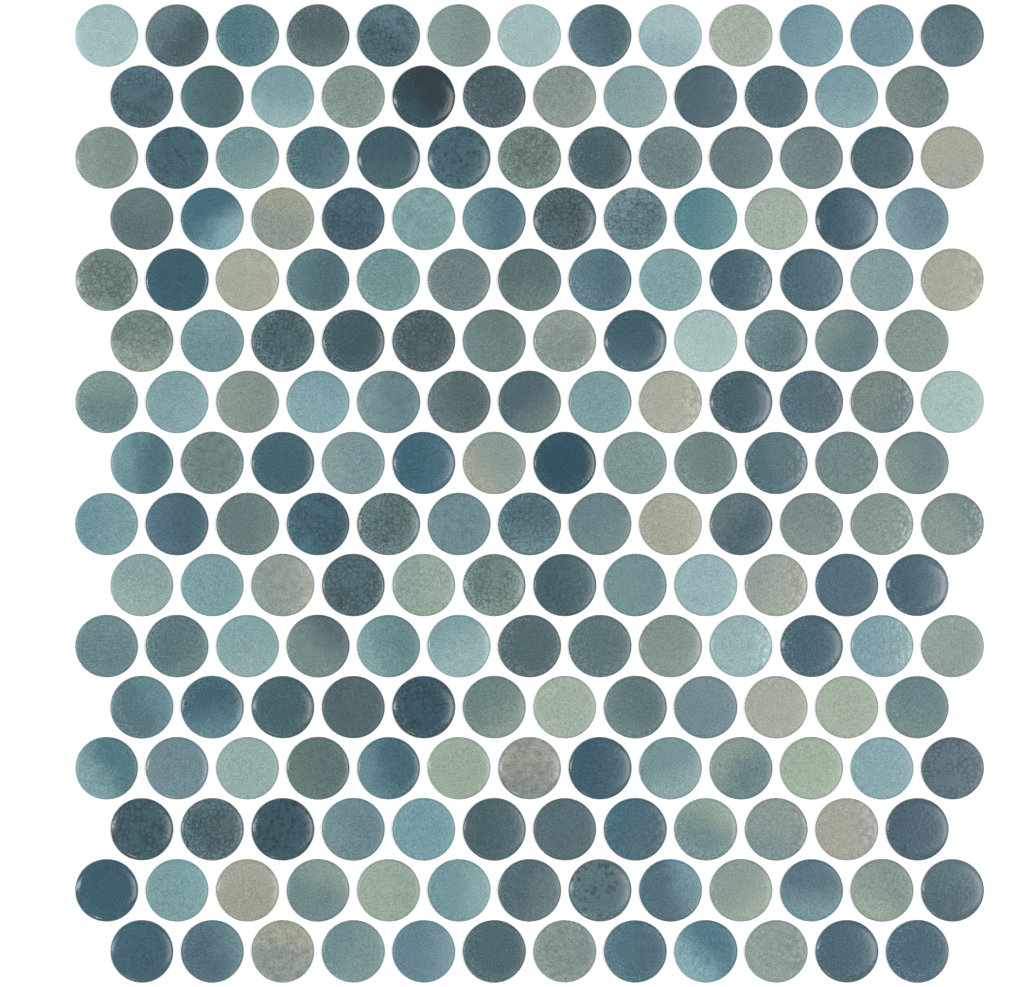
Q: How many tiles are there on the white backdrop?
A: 200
